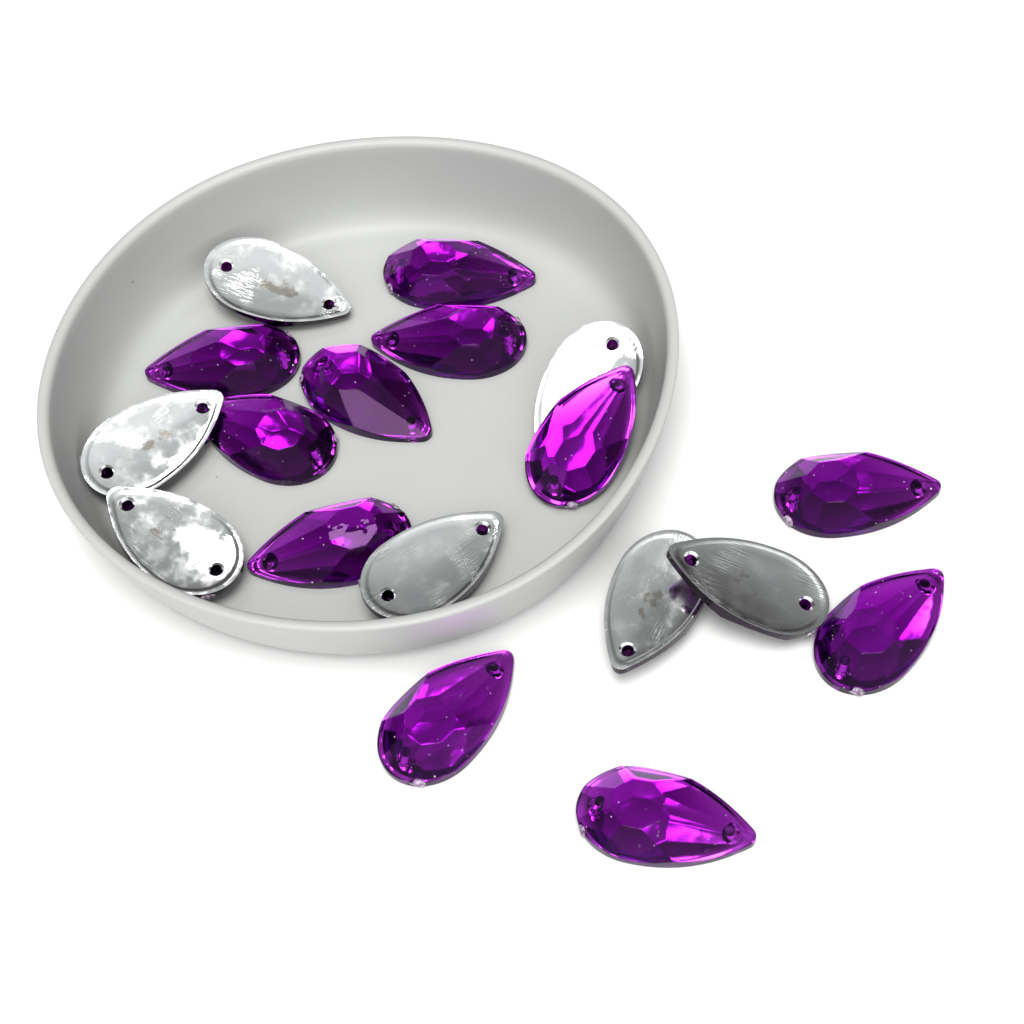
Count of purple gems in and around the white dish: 11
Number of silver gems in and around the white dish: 7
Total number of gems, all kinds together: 18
